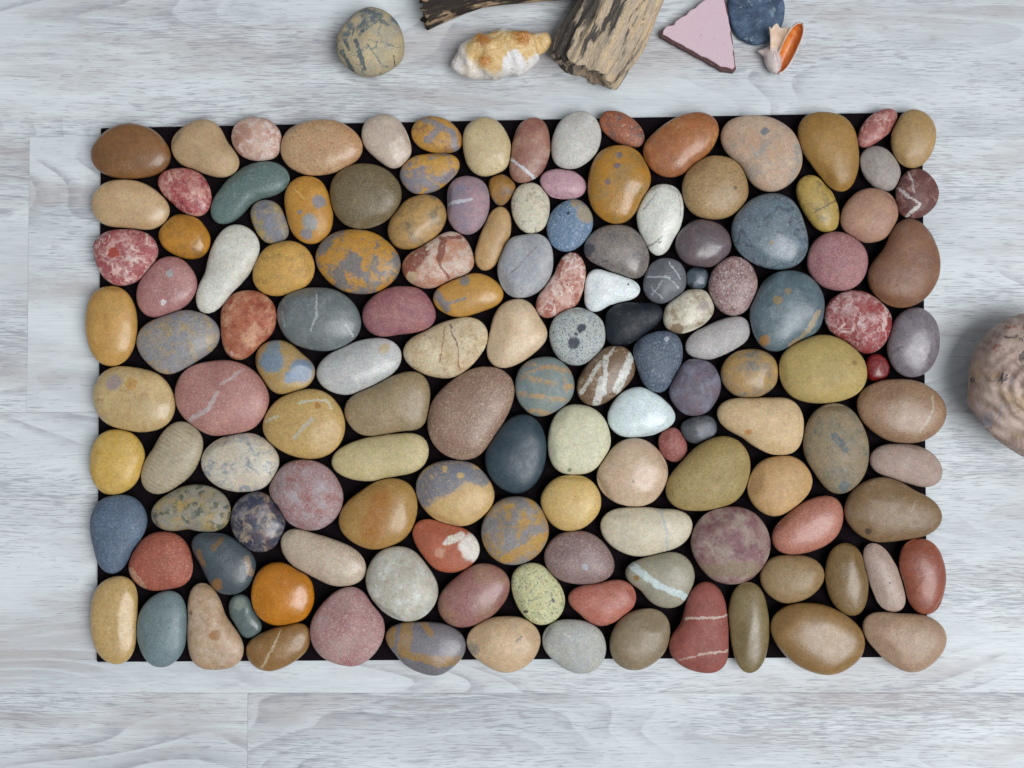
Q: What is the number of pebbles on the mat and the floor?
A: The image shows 141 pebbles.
